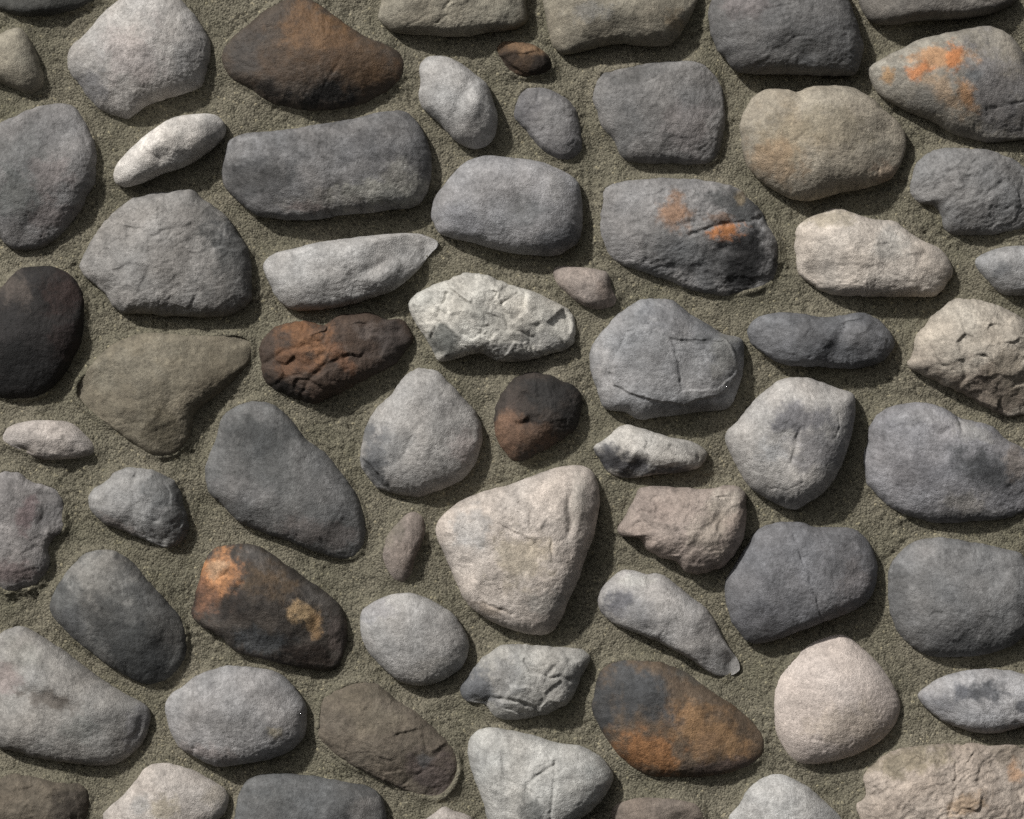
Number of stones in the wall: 65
